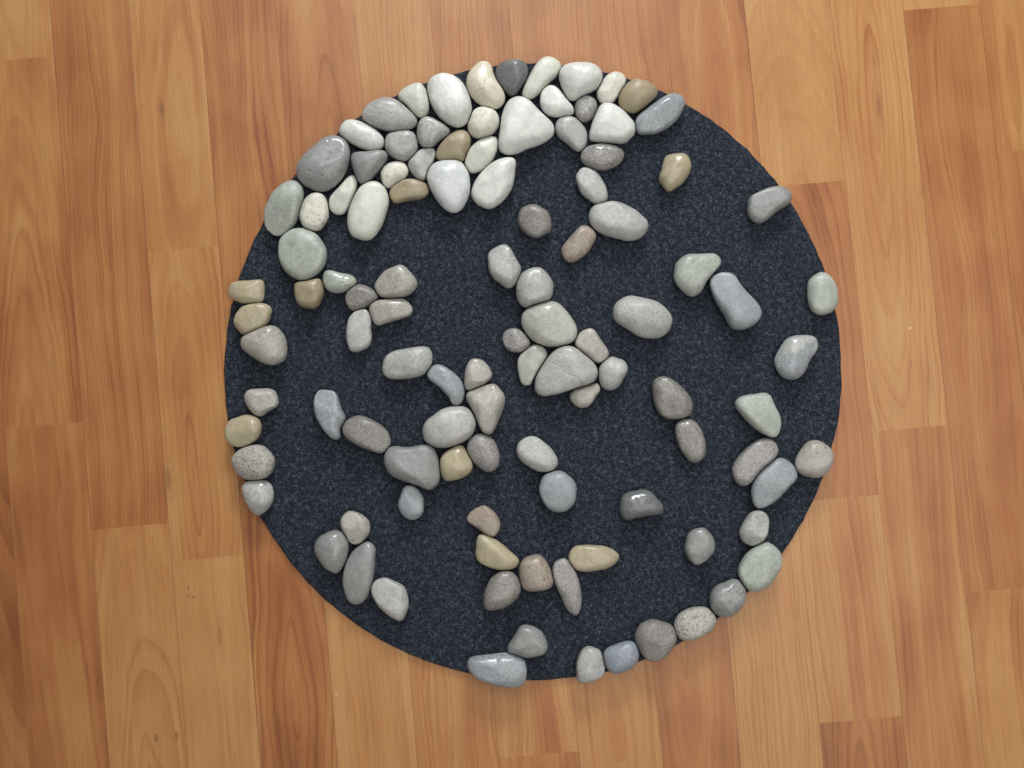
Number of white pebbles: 18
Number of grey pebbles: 75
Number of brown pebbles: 14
